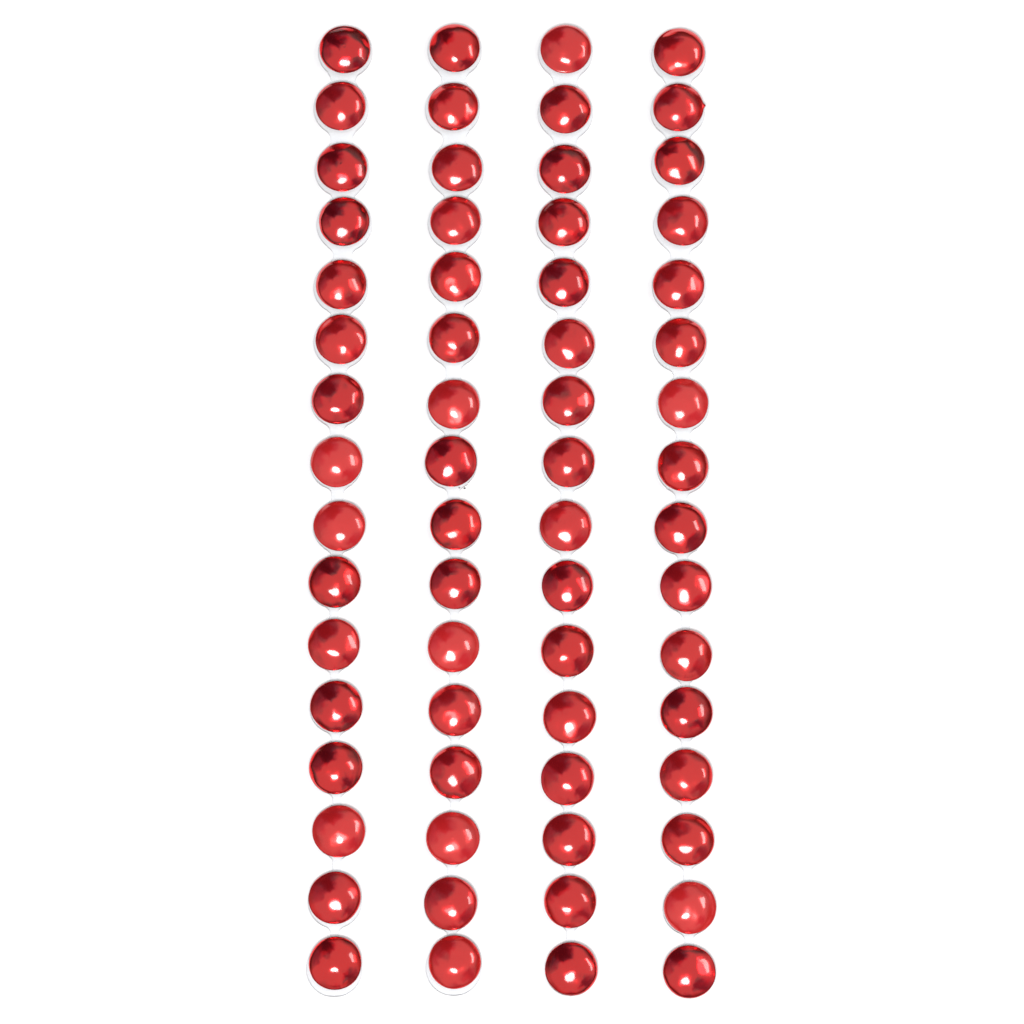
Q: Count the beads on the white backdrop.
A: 64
